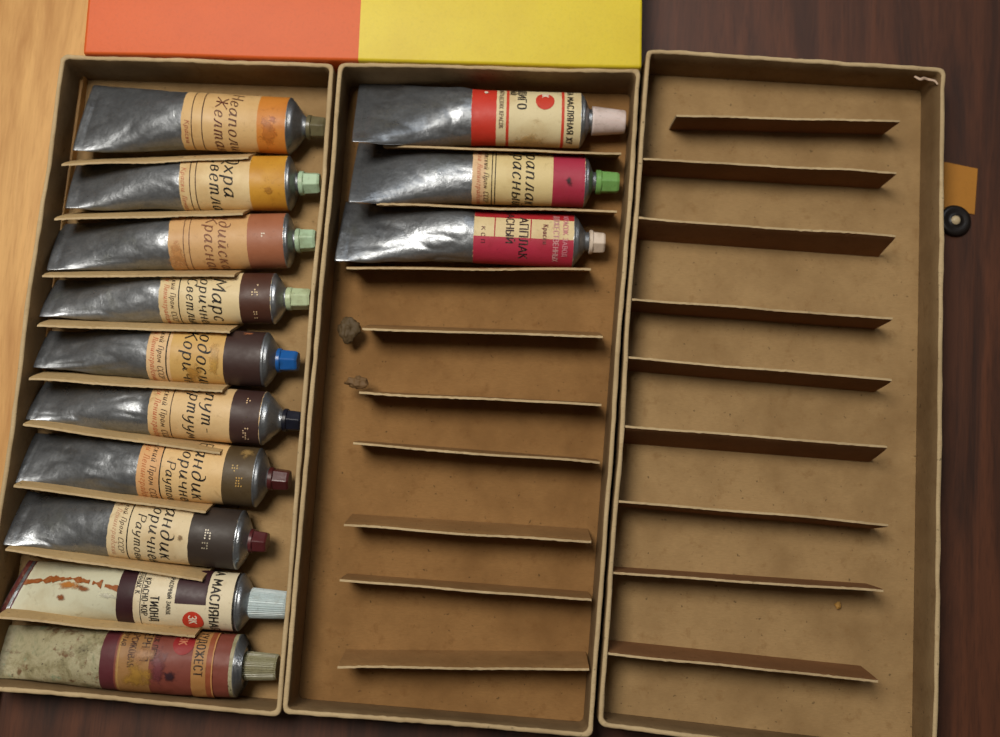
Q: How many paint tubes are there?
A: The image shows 13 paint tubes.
